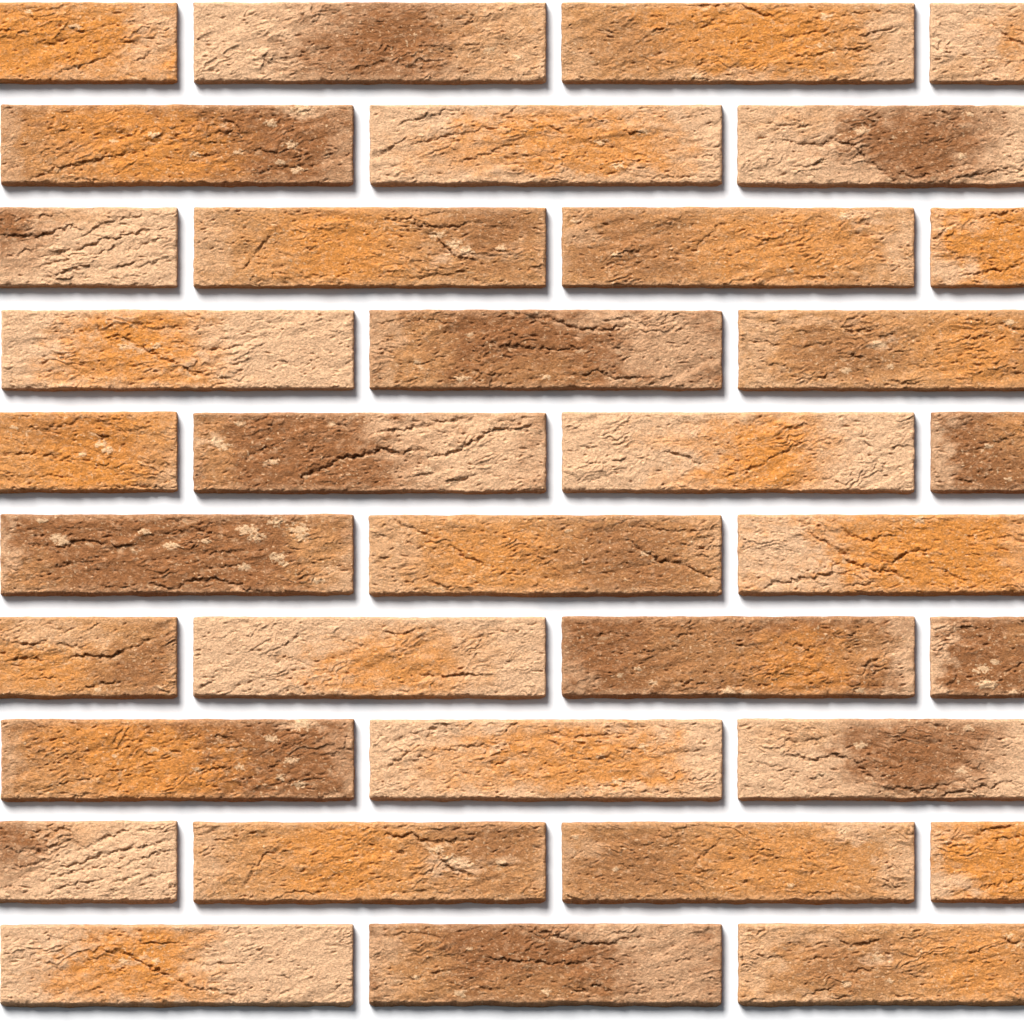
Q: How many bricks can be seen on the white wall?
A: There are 35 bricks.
